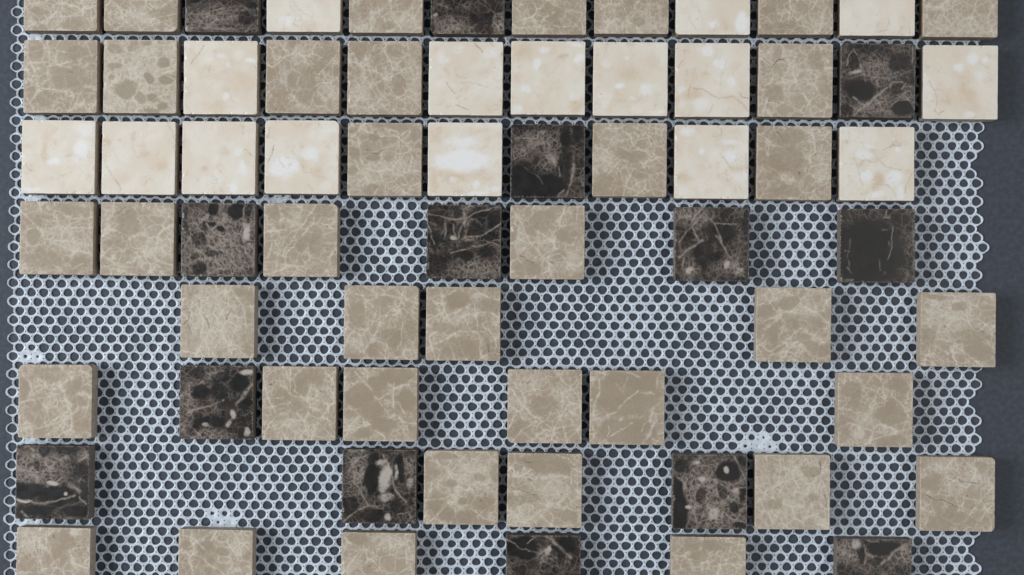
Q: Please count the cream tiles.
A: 16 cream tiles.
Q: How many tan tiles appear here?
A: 38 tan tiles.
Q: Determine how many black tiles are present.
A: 14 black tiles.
